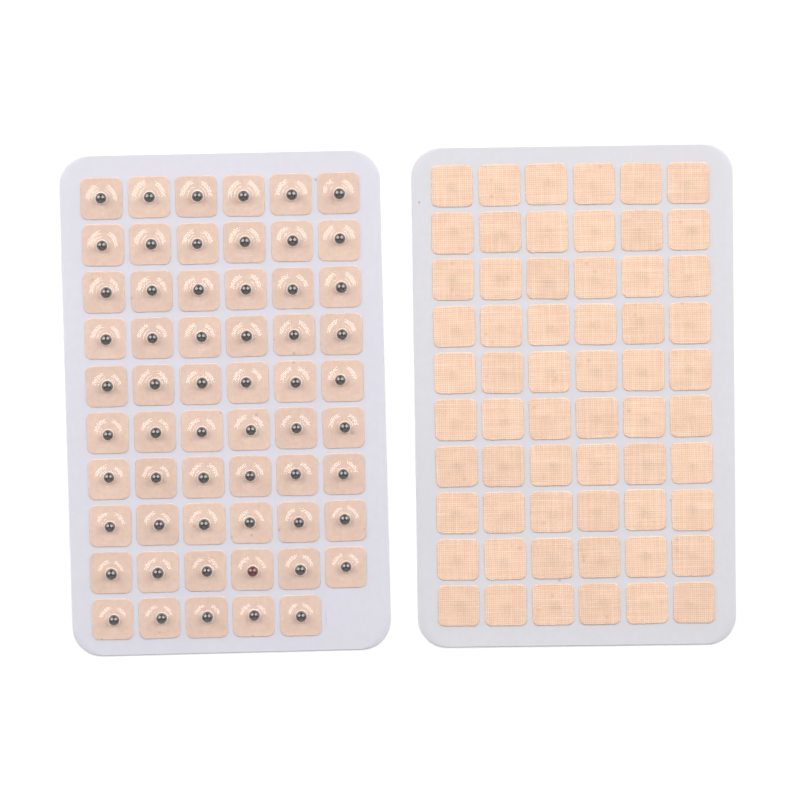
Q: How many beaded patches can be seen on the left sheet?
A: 59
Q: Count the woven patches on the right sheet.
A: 60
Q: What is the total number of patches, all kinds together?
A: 119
